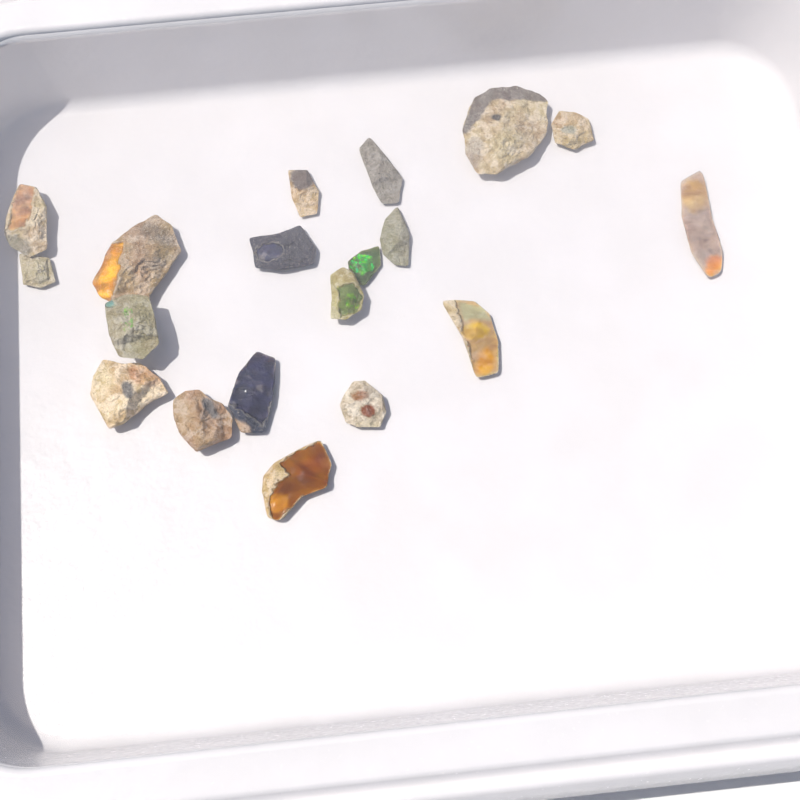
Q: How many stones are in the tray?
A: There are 19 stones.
